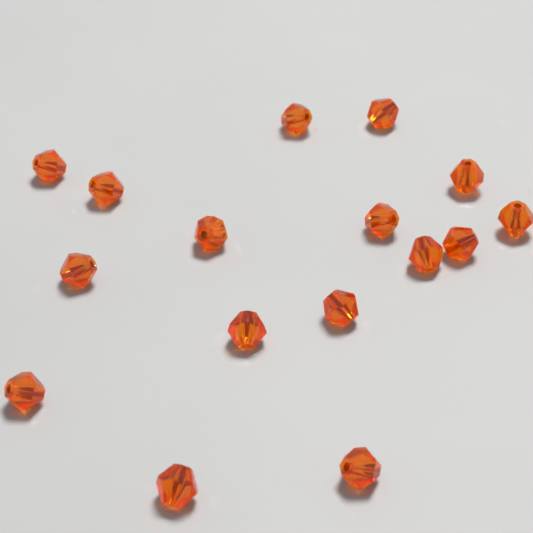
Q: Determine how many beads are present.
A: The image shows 16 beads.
